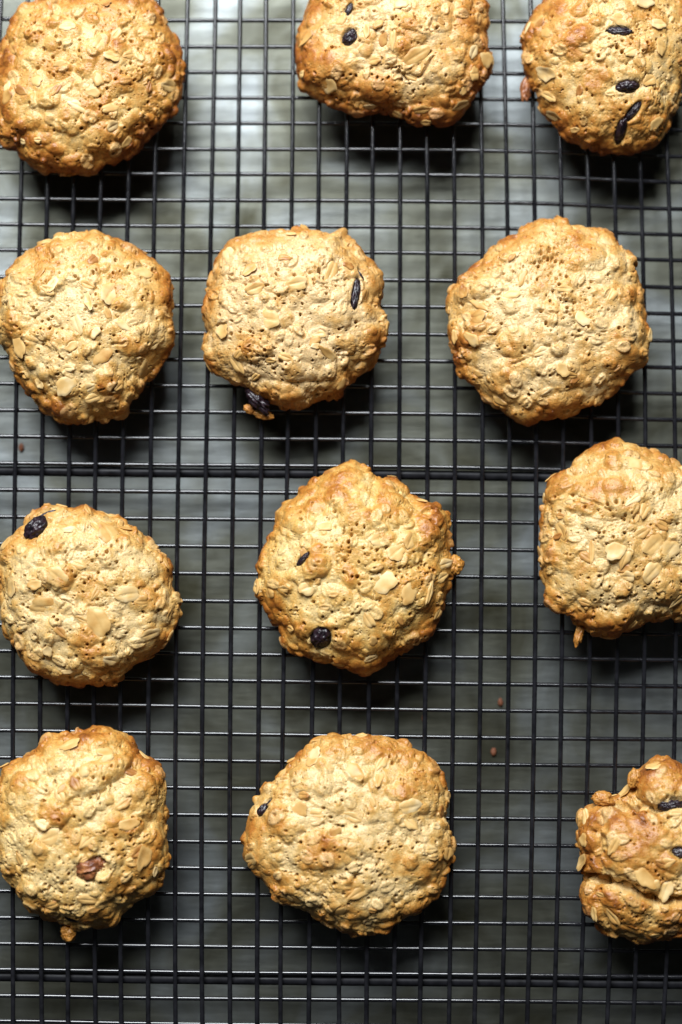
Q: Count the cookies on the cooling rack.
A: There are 12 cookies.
